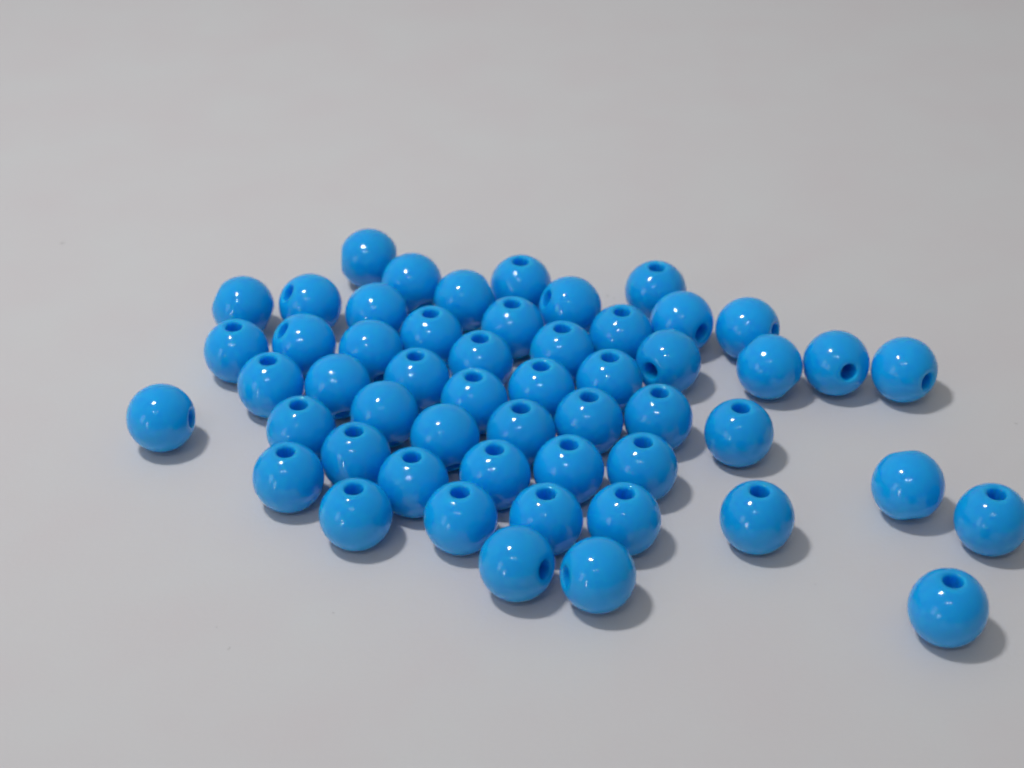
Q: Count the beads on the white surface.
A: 53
